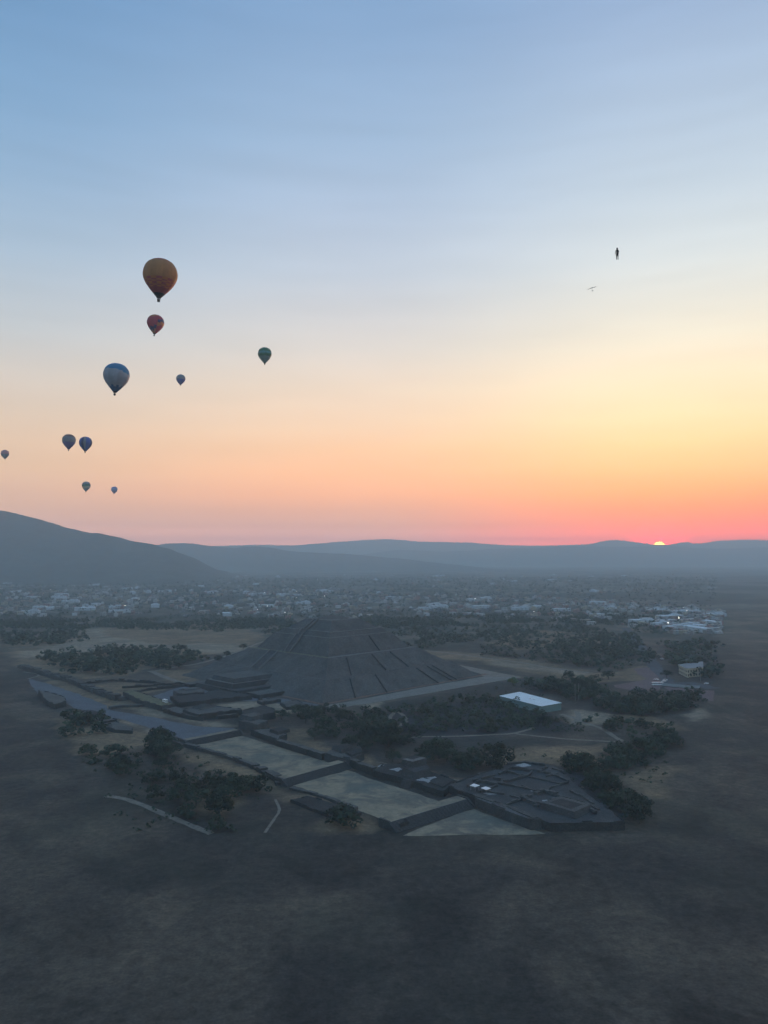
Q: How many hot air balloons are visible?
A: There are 10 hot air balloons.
